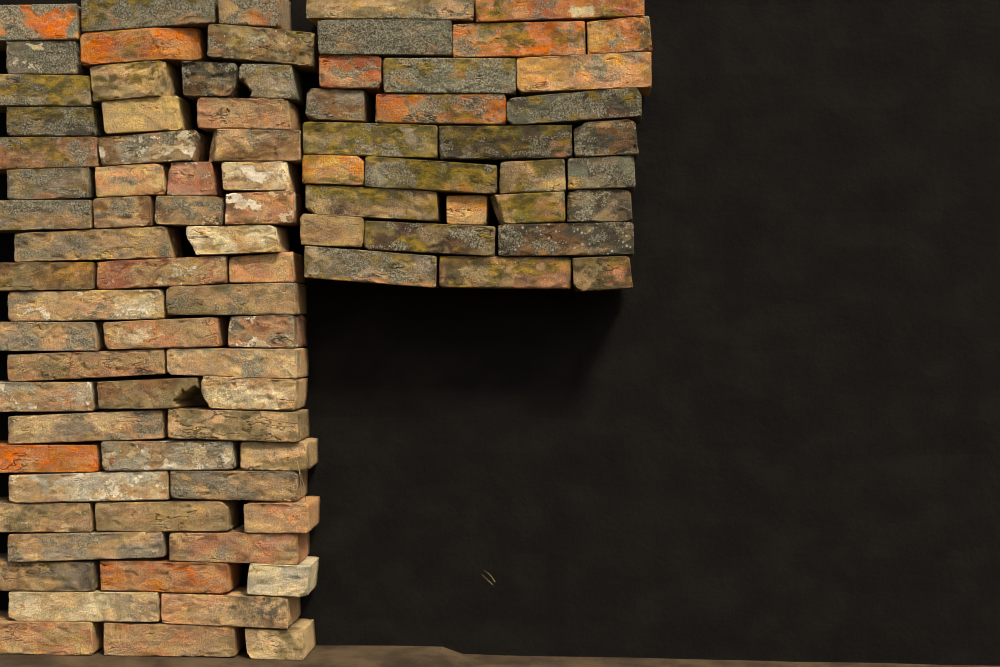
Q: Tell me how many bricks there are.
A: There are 87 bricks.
